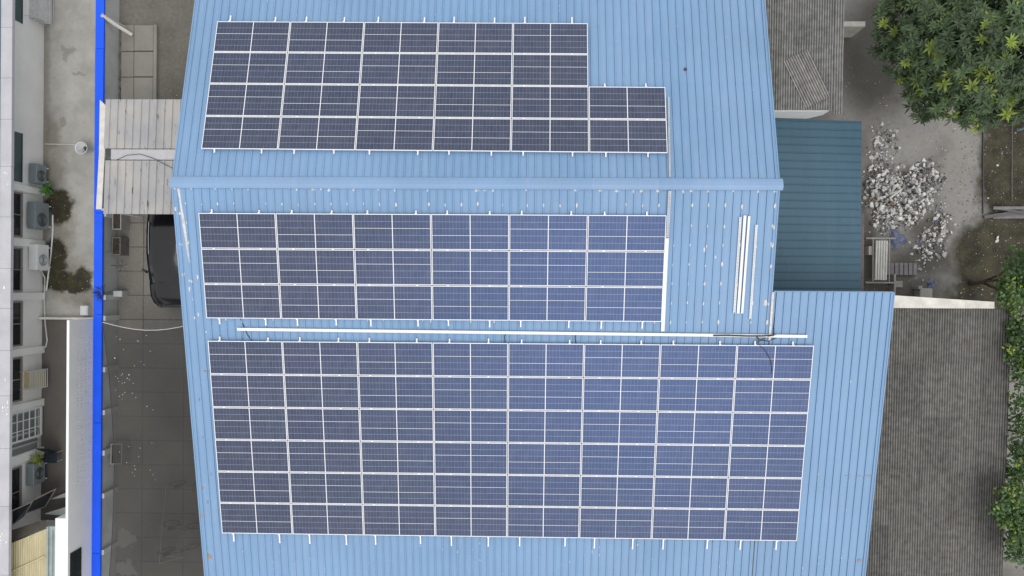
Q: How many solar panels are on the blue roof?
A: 88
